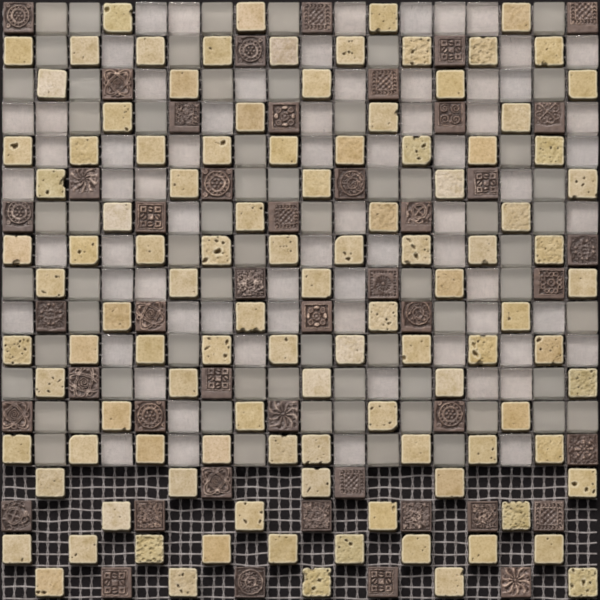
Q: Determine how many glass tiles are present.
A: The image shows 133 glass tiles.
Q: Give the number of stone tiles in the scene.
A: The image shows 108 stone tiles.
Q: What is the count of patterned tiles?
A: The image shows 46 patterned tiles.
